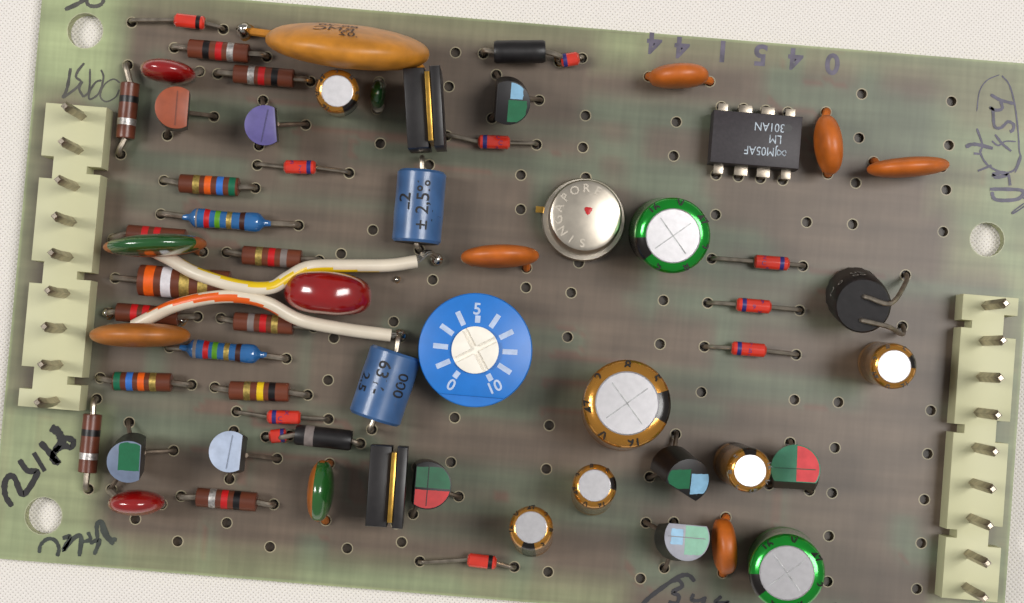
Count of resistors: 15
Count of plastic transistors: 11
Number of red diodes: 10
